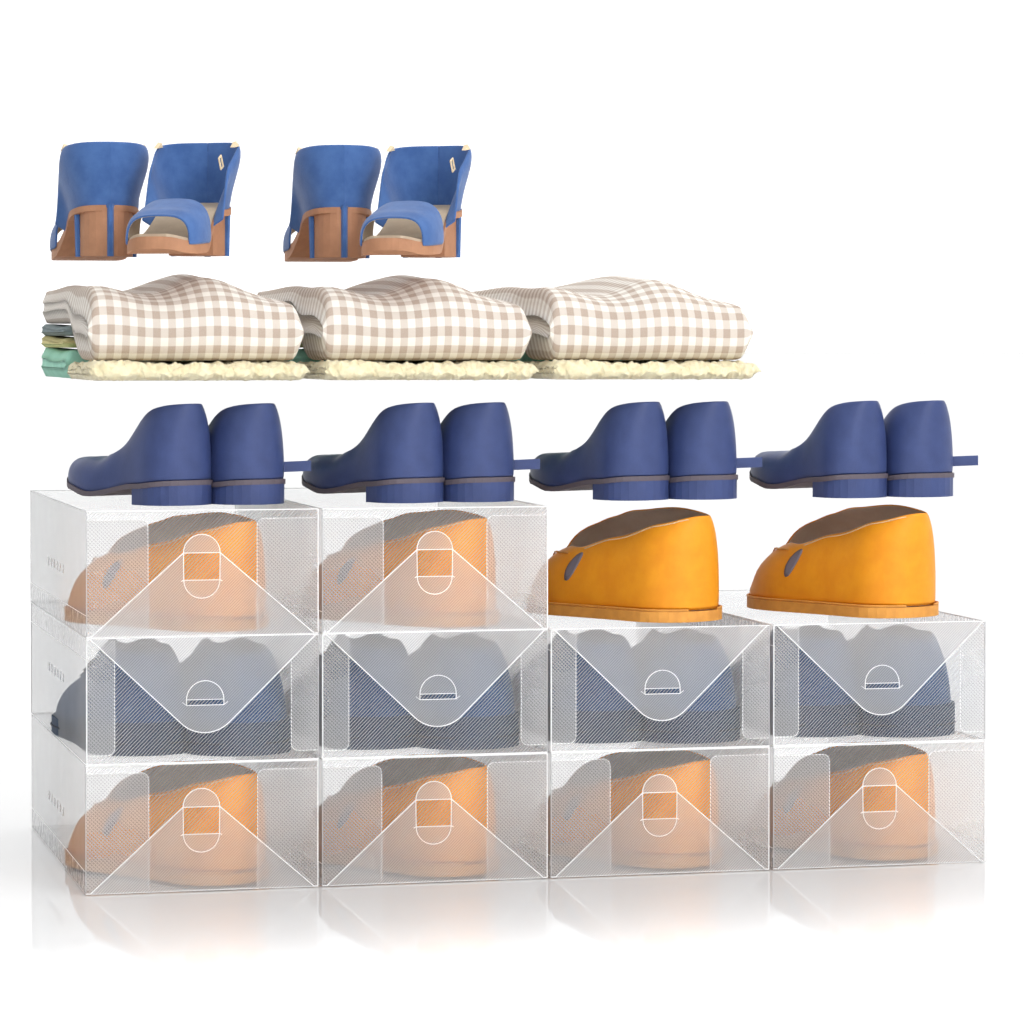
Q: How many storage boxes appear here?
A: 10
